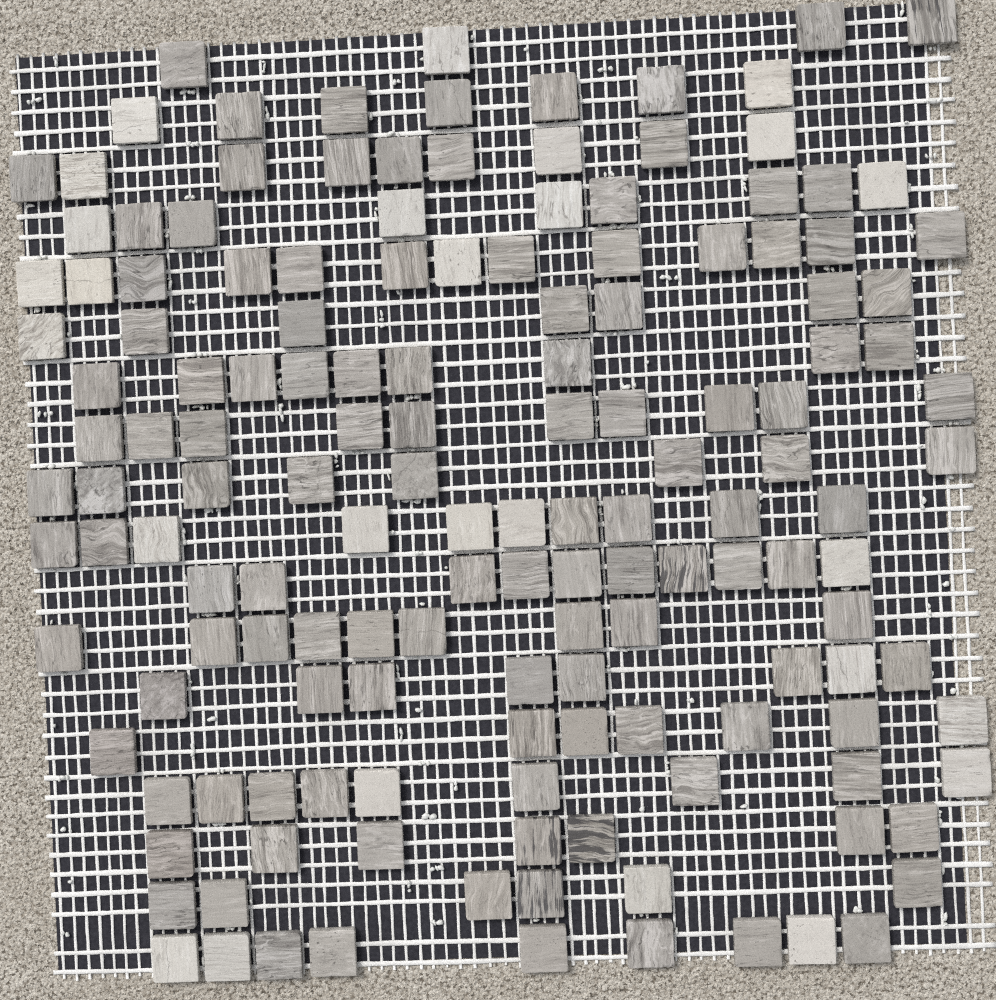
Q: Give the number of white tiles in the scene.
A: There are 27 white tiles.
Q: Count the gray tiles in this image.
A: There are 124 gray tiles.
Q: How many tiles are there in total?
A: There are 151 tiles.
